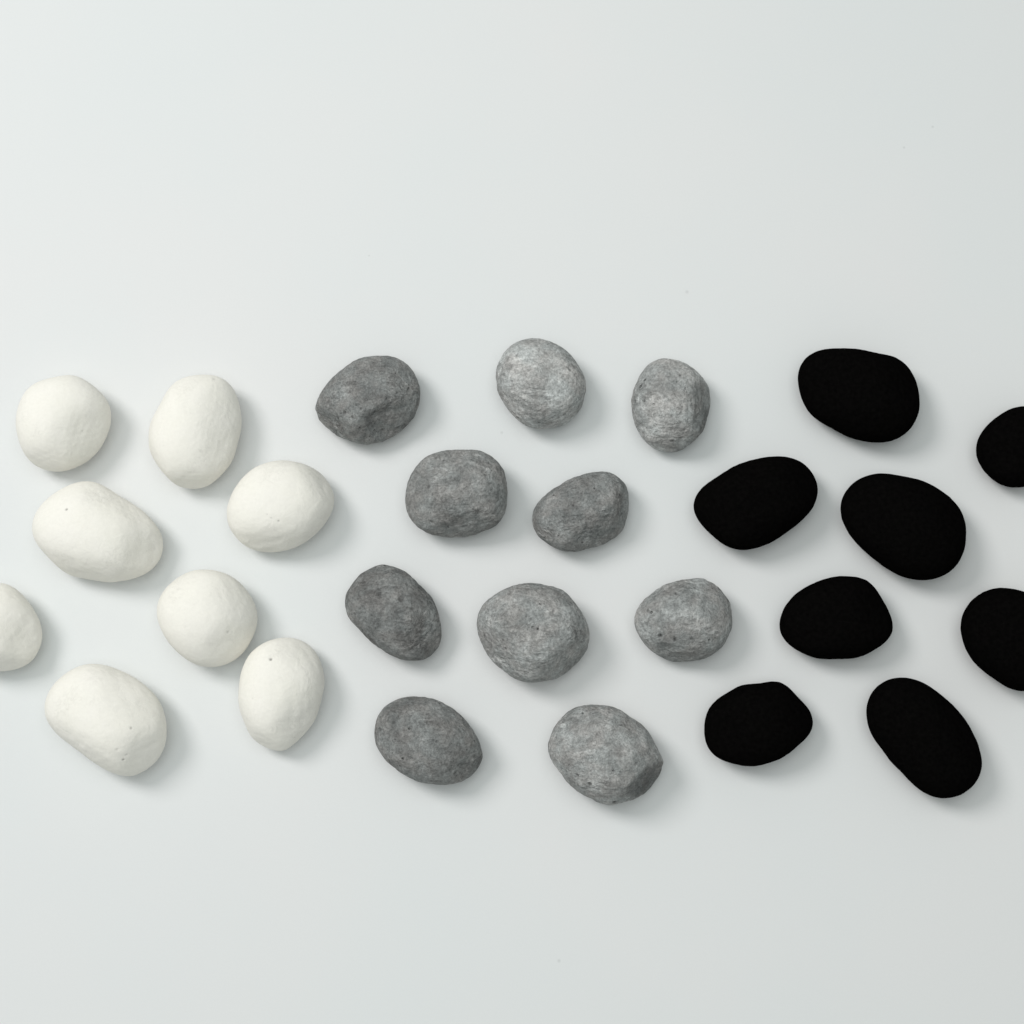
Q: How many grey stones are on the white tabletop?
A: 10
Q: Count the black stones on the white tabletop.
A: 8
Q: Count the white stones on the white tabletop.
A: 8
